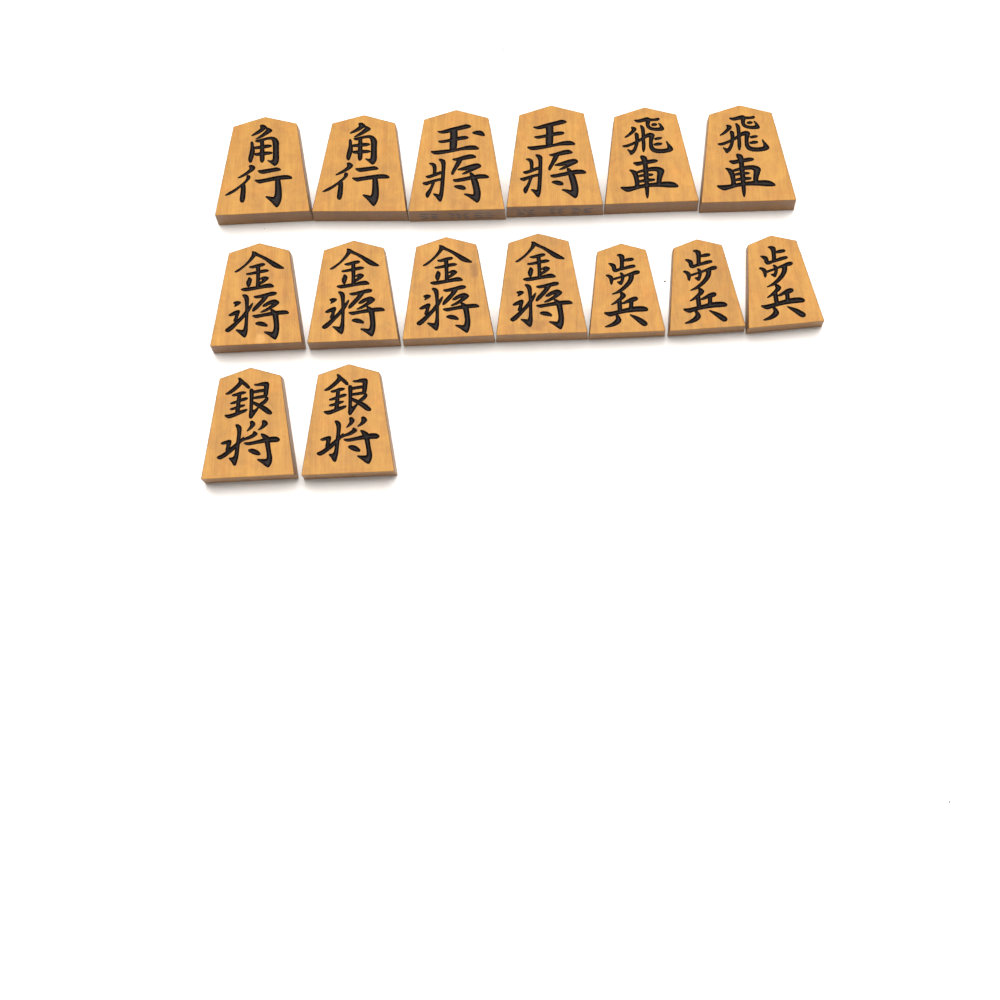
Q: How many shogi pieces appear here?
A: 15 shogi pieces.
